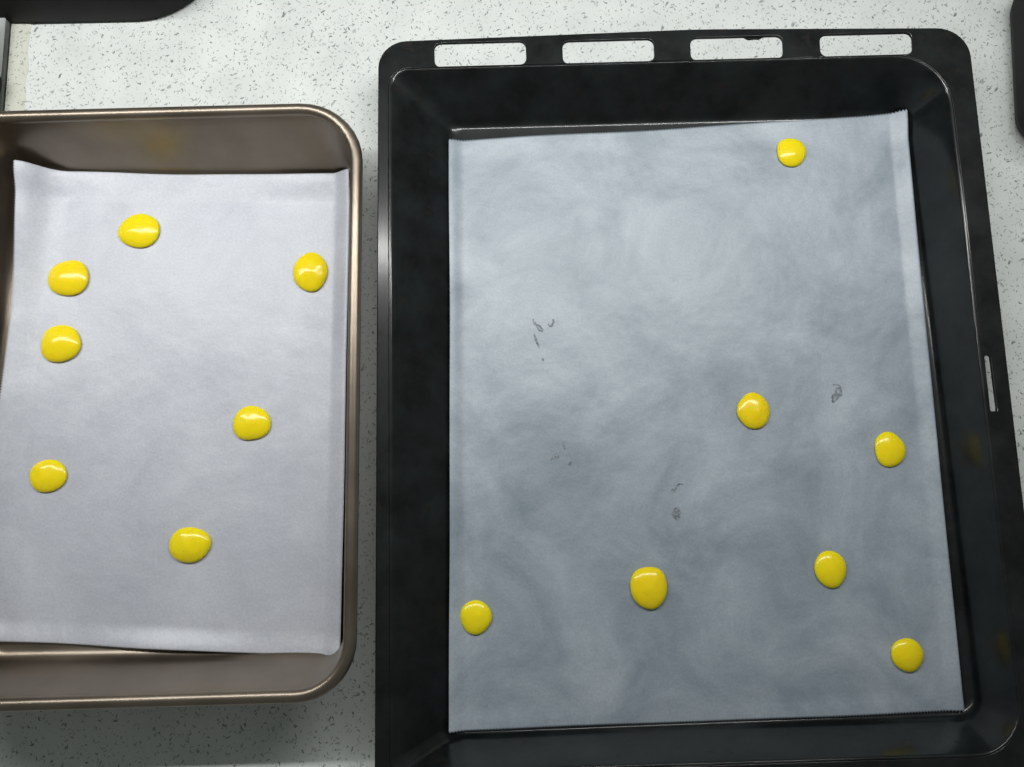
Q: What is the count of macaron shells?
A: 14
